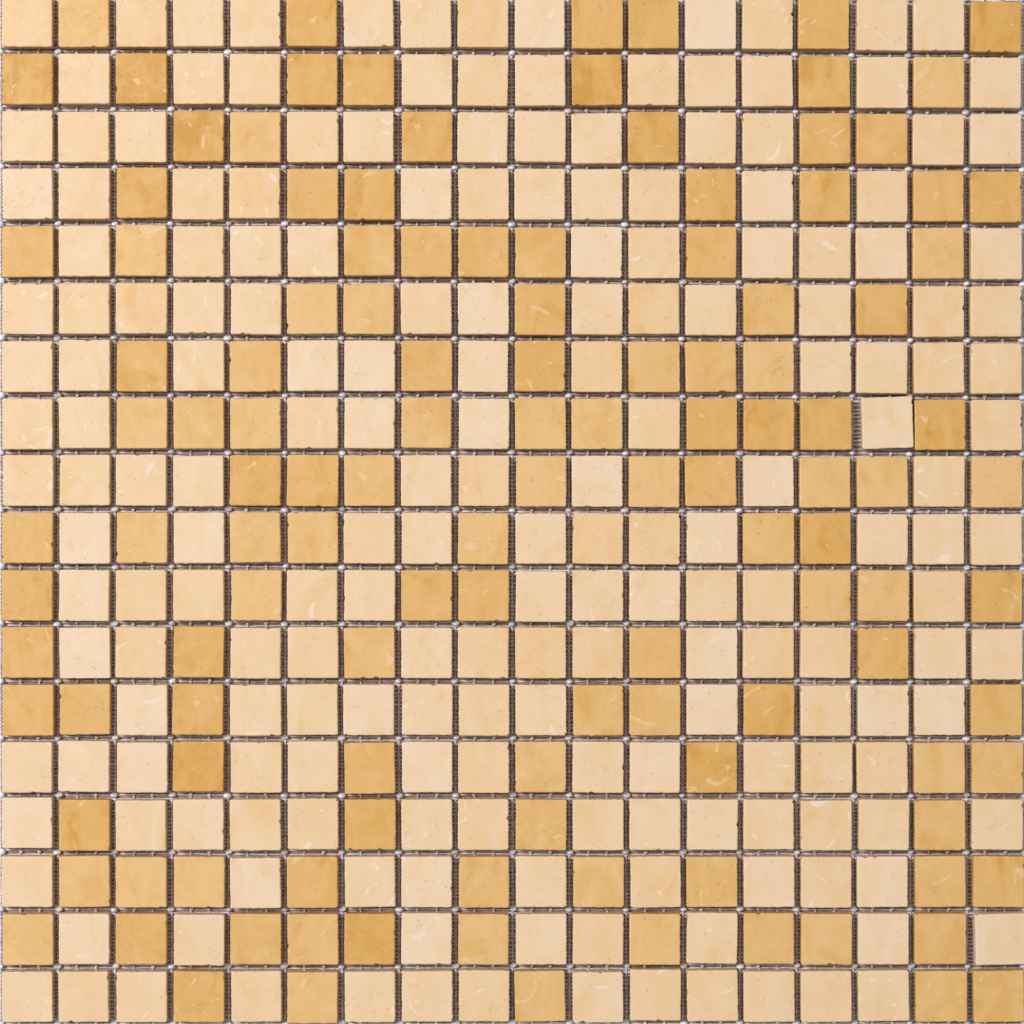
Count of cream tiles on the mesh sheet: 199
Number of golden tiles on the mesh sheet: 125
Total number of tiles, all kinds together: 324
